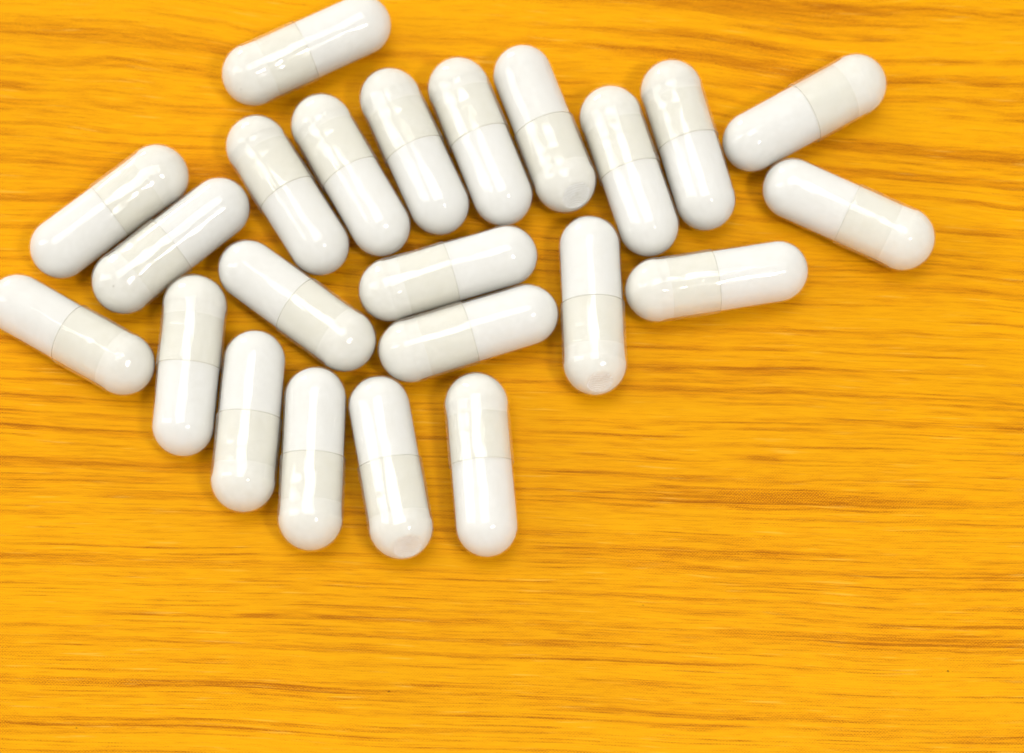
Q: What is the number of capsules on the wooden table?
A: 23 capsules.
